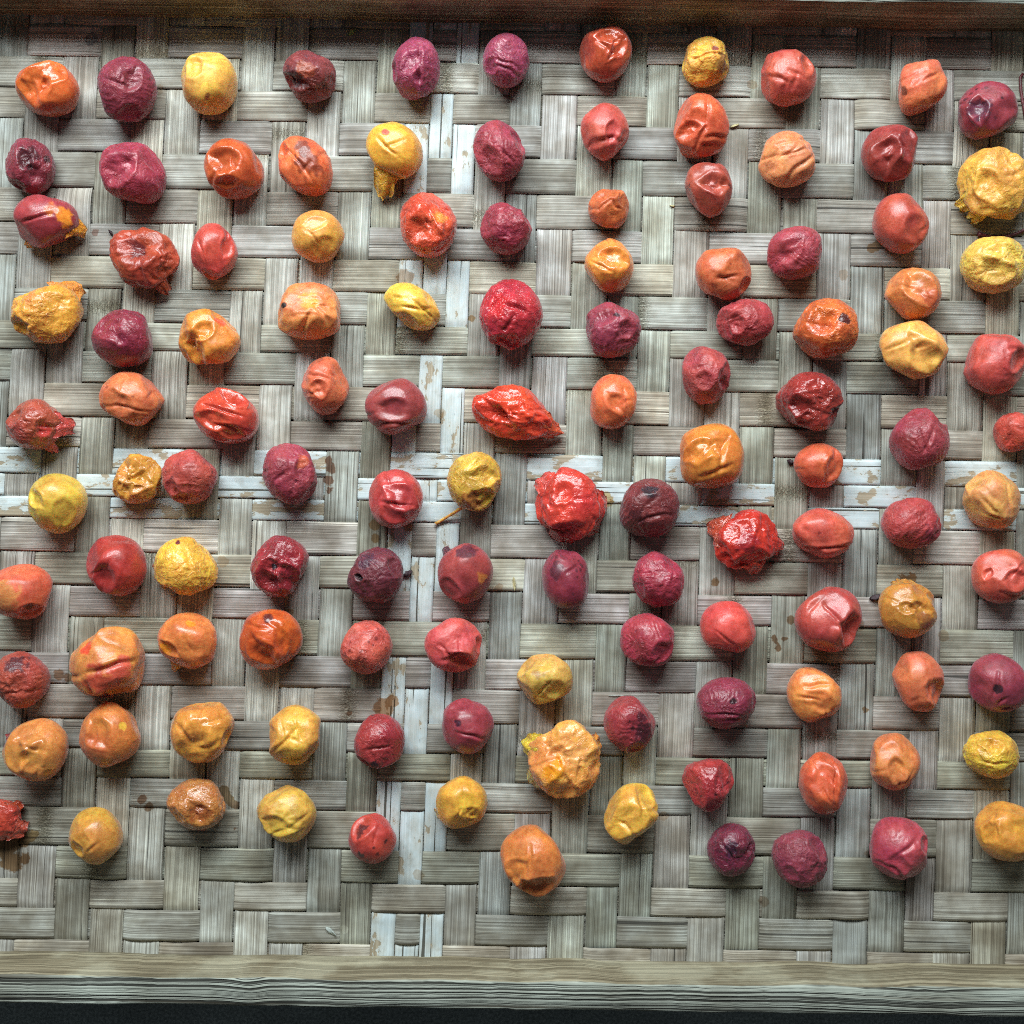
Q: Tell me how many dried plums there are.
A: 120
